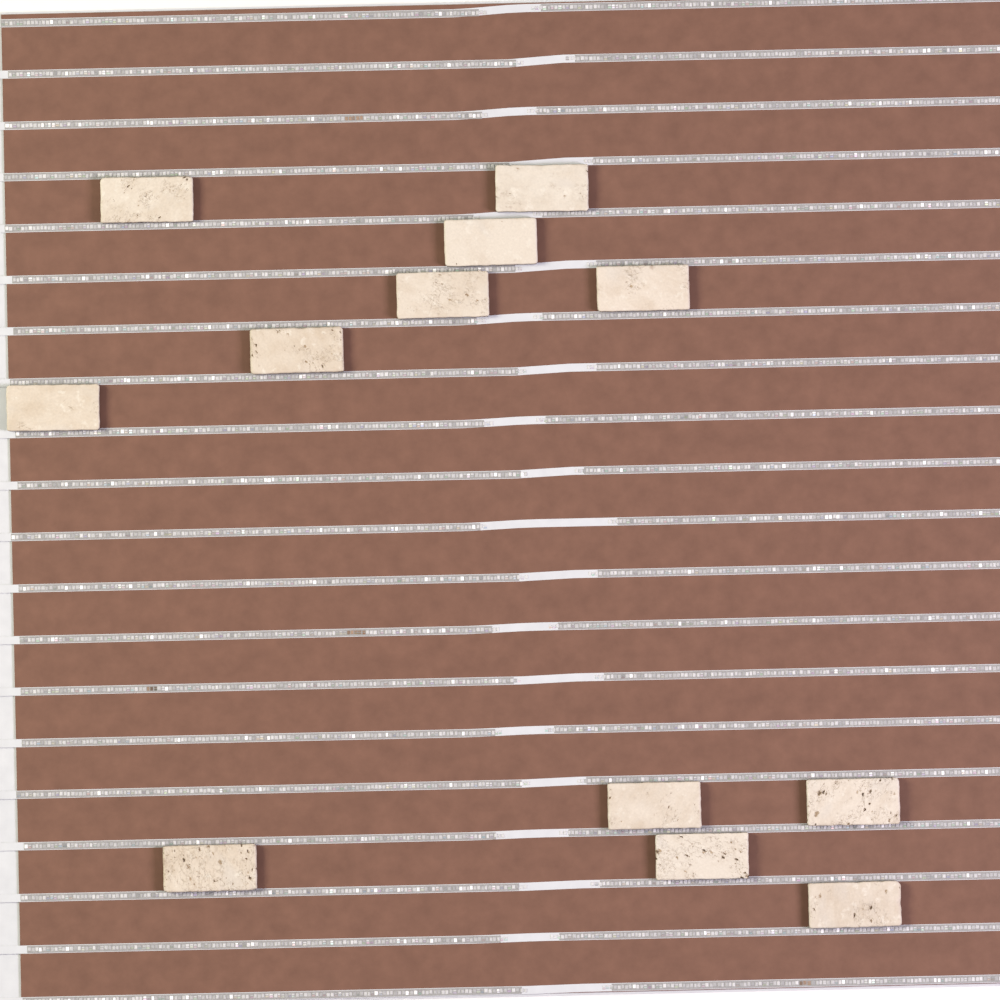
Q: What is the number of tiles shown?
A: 12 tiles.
